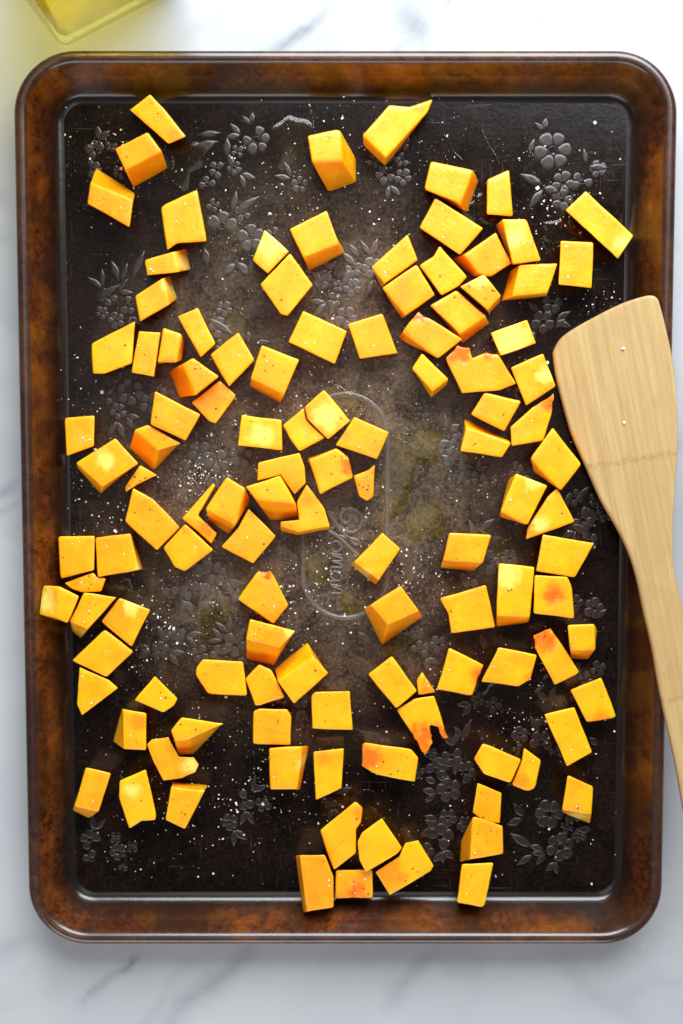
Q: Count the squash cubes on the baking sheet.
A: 116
